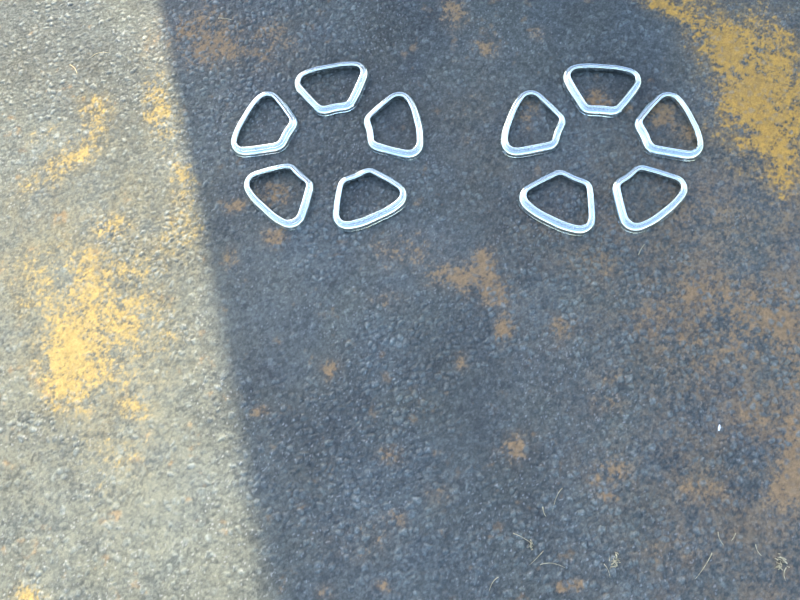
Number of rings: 10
